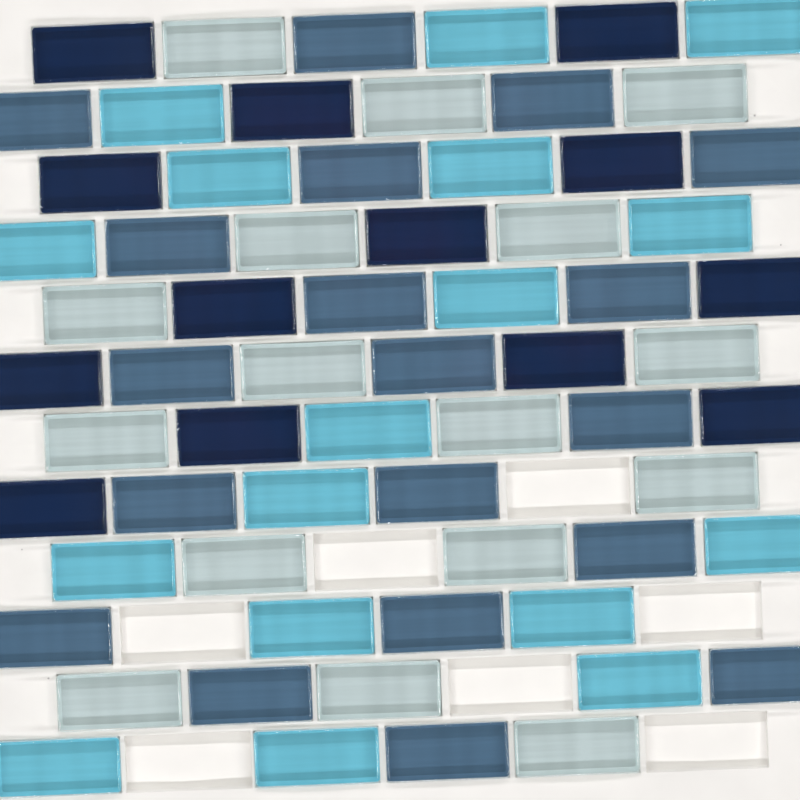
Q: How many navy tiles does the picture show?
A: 13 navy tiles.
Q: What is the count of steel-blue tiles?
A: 19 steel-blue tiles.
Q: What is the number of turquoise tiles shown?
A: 17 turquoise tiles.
